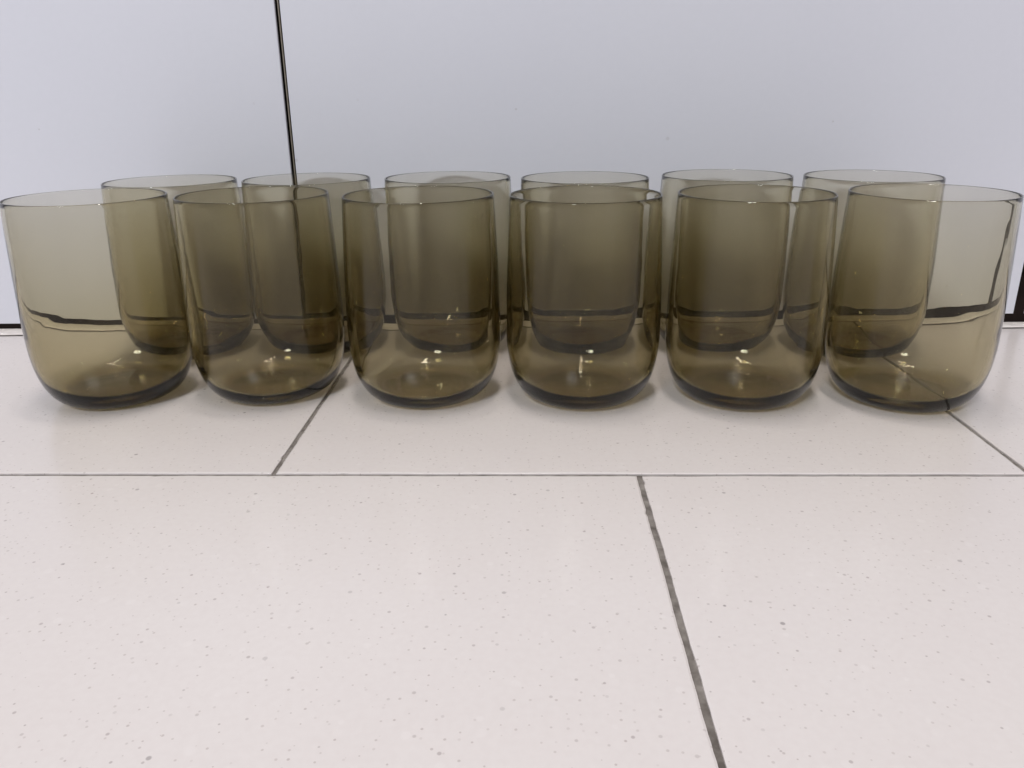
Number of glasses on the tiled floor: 12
